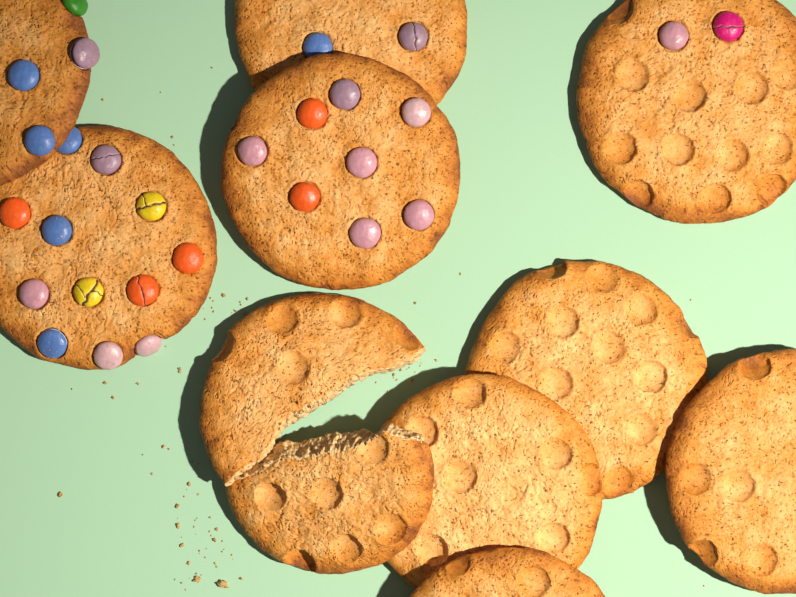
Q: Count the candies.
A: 28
